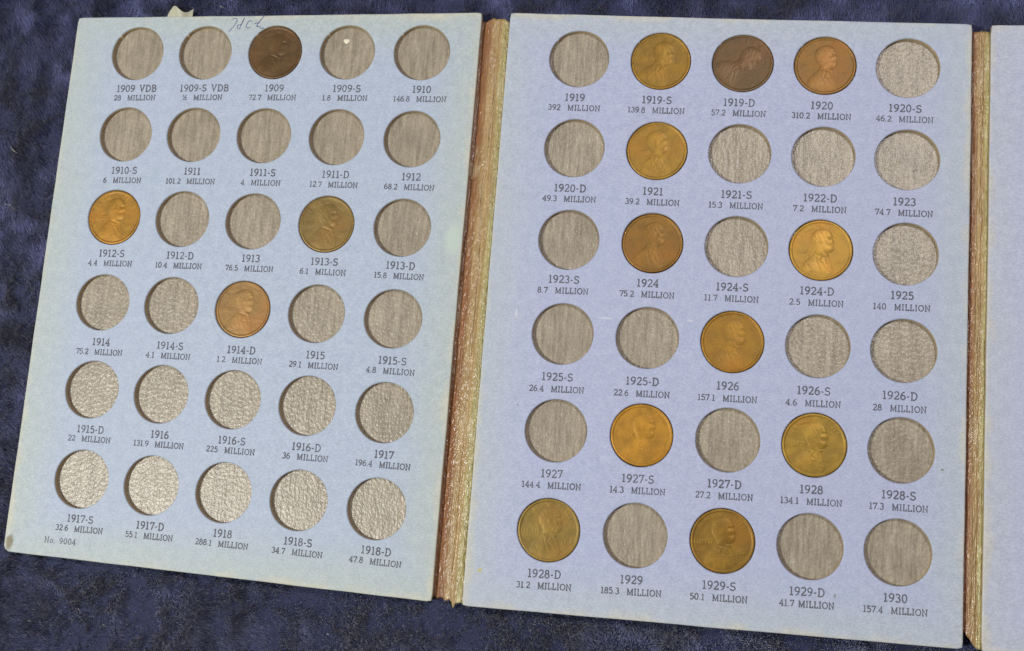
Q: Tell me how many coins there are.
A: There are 15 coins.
